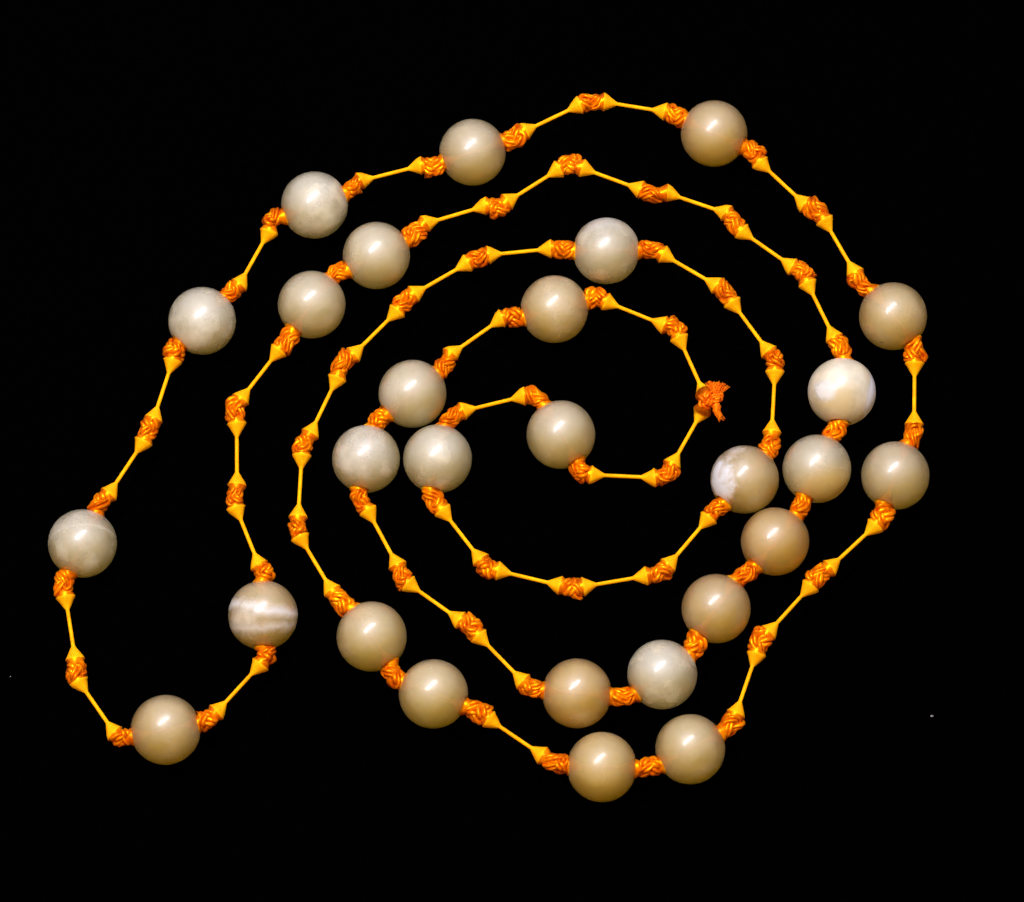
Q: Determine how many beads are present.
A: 28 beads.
